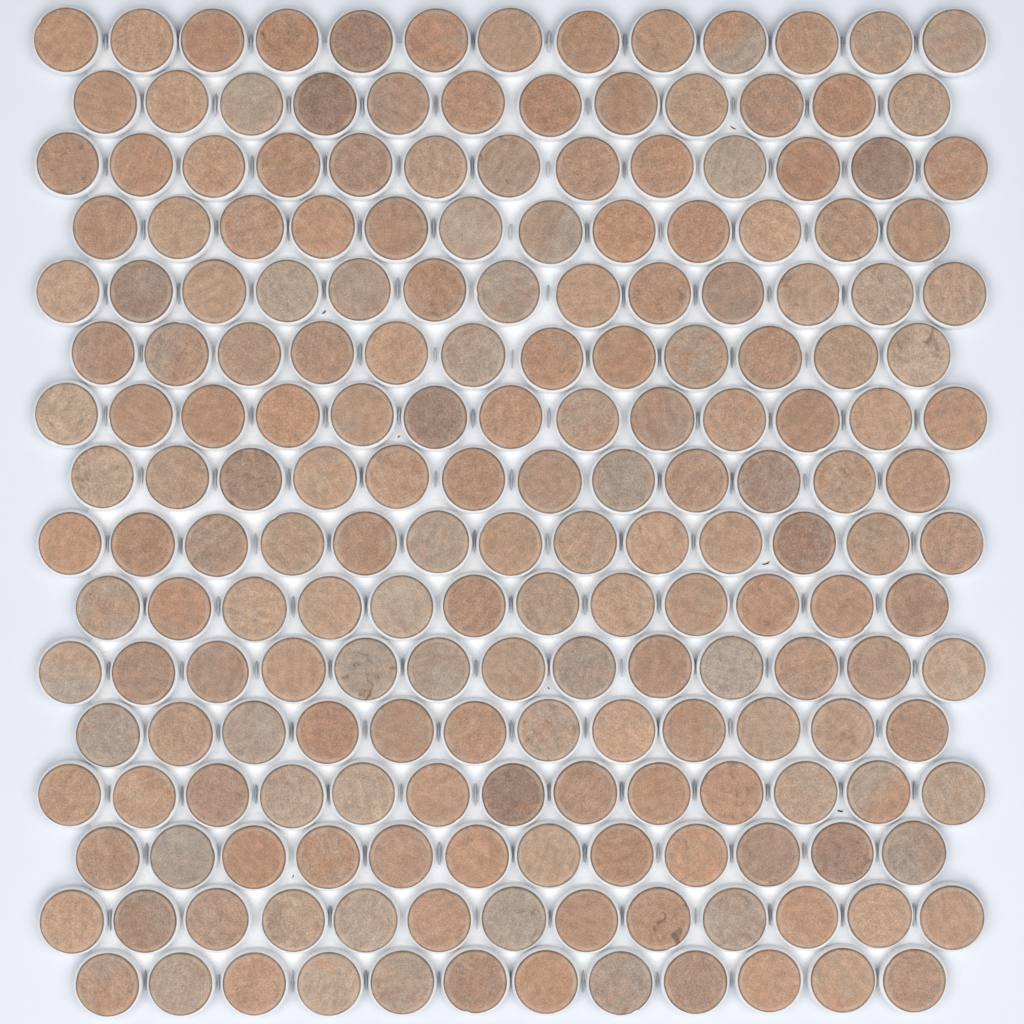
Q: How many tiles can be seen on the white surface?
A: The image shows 200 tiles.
